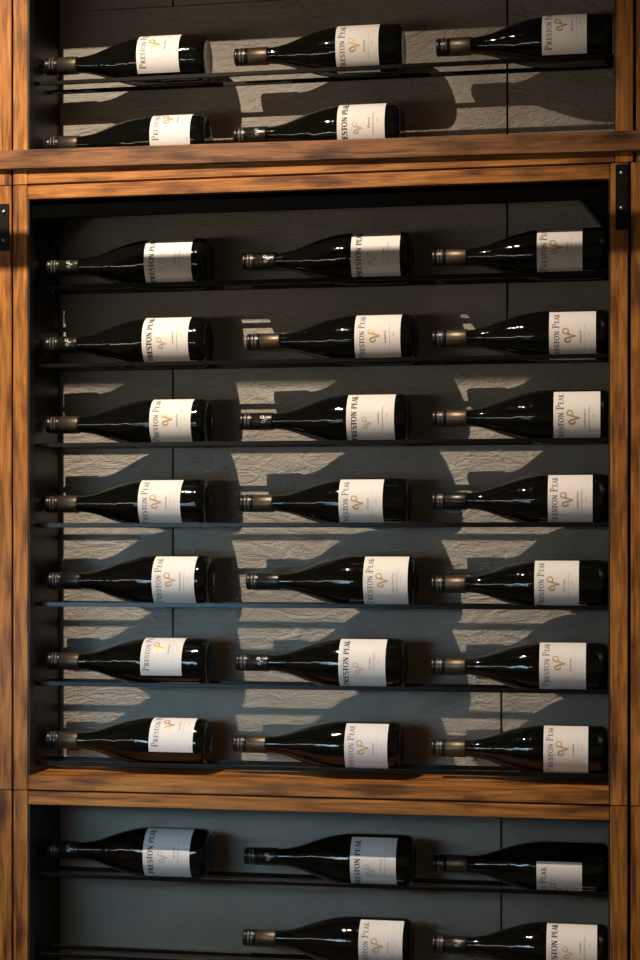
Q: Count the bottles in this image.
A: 31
